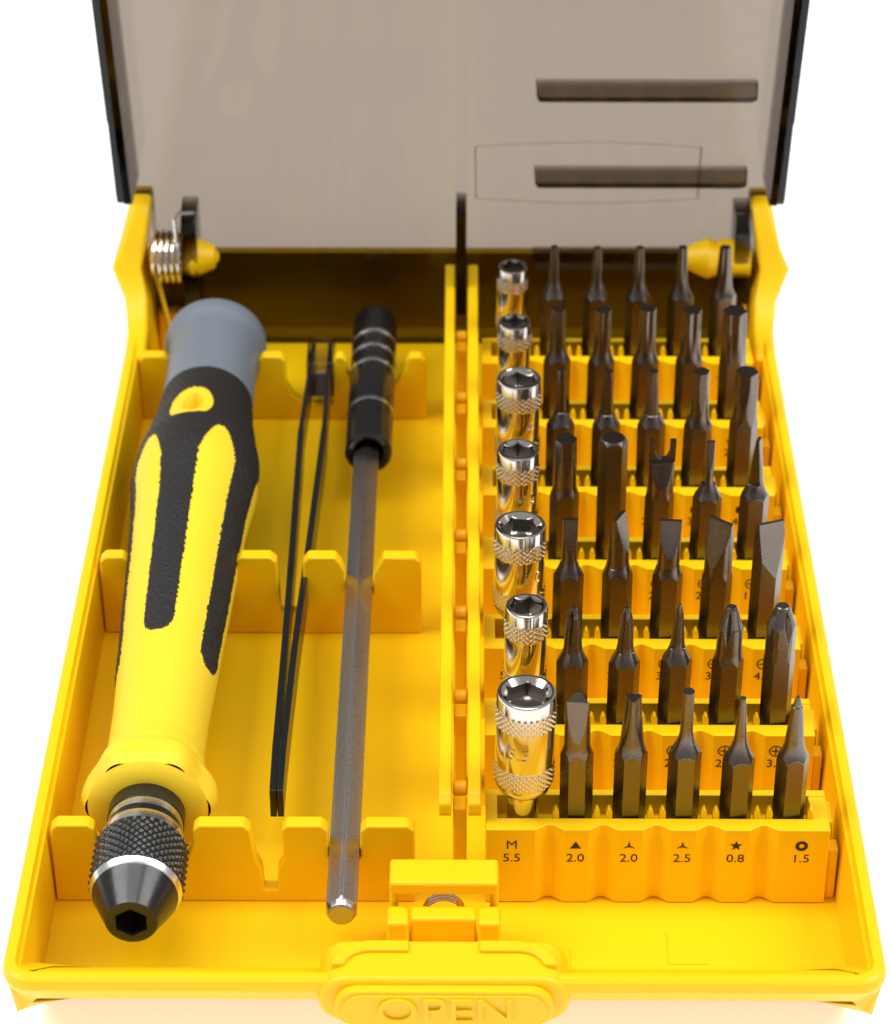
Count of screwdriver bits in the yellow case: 35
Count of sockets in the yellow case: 7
